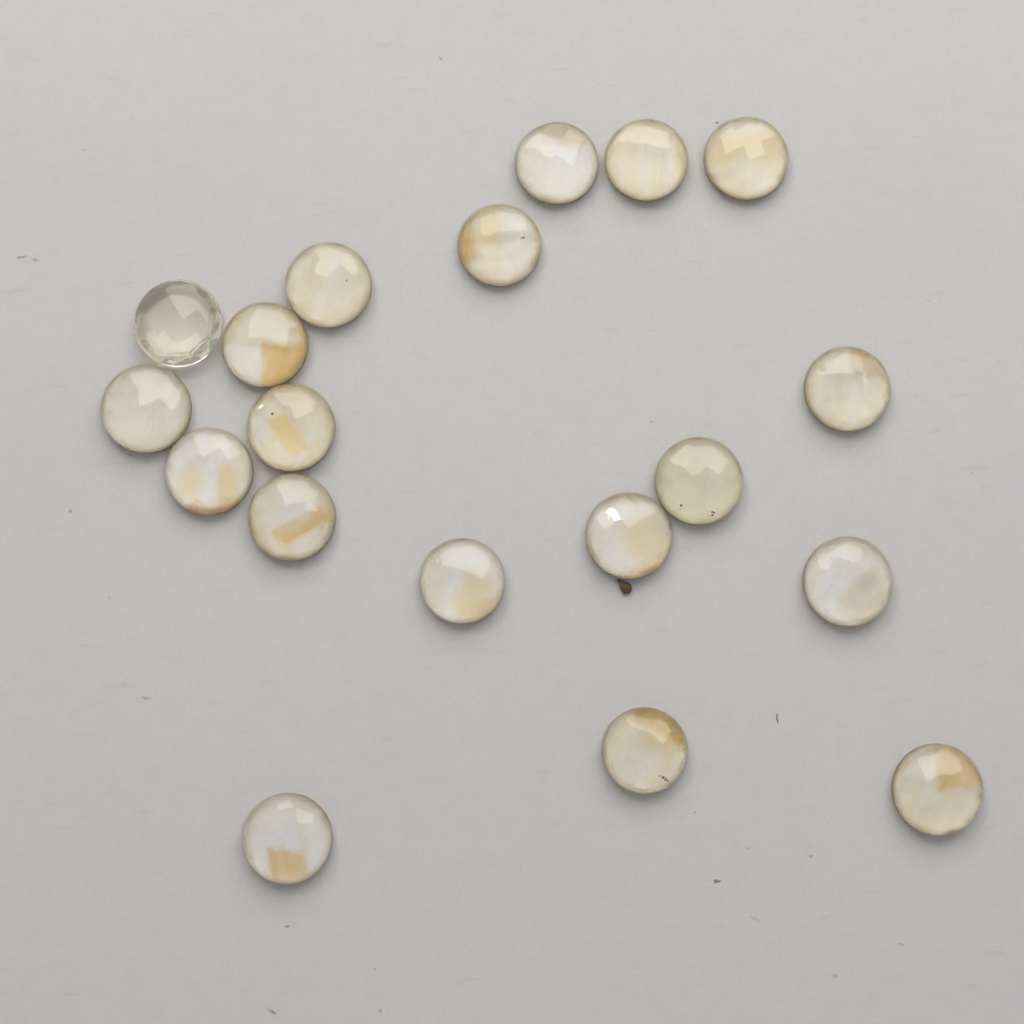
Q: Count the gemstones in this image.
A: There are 19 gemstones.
